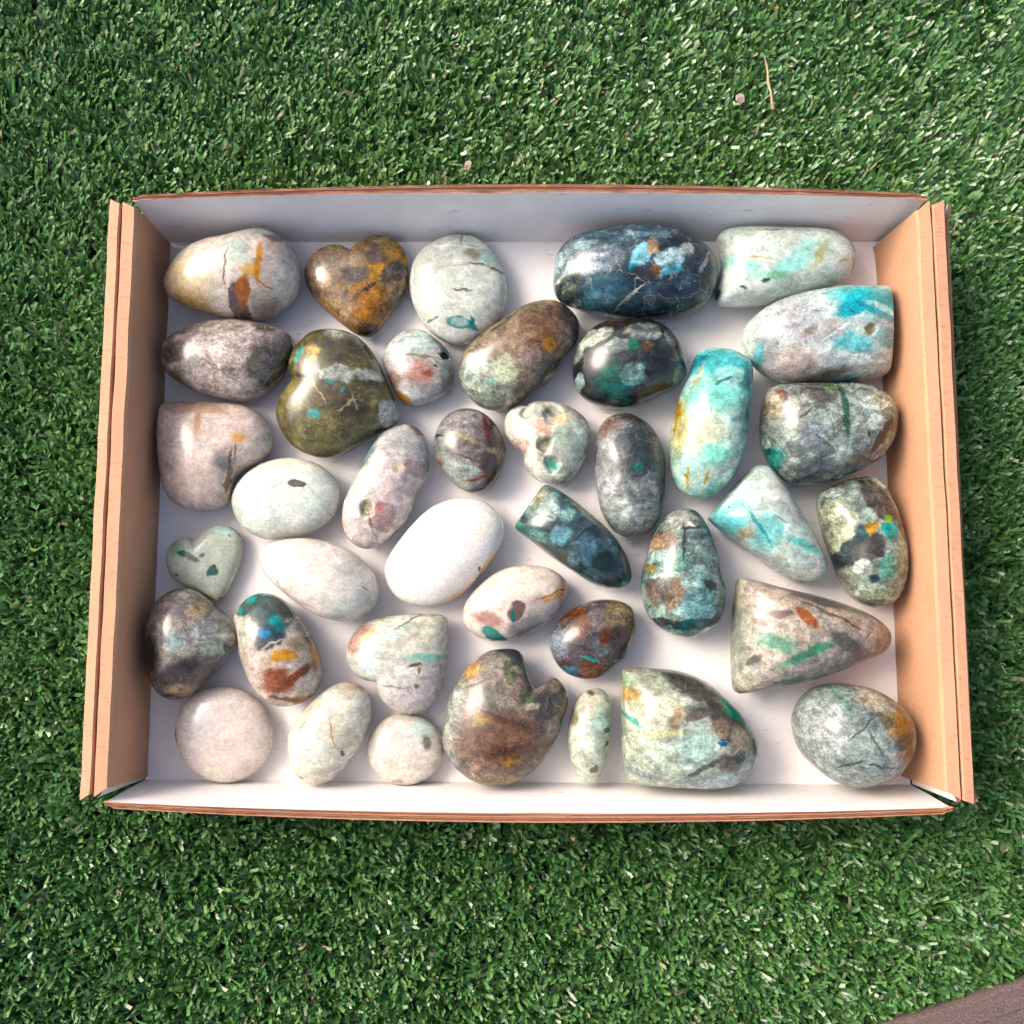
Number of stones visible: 39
